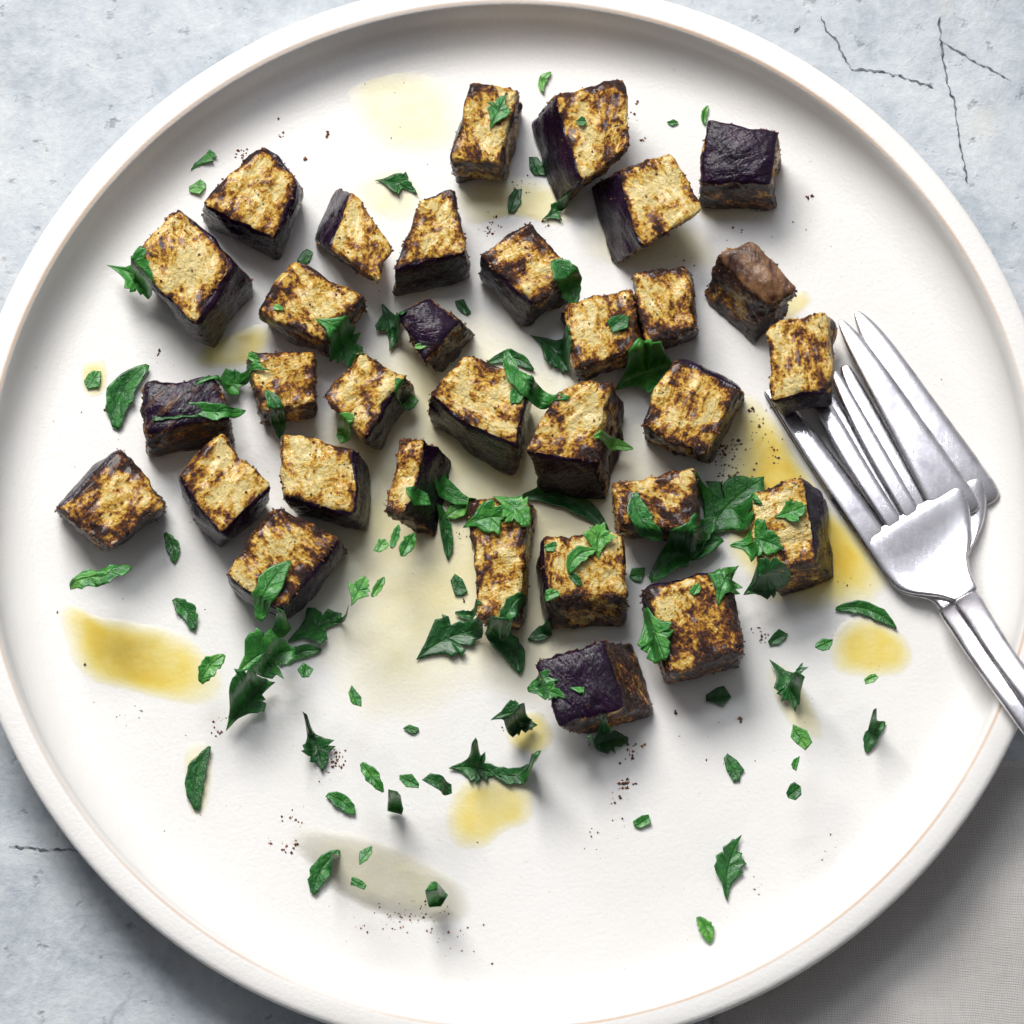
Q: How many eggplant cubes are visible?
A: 32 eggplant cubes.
